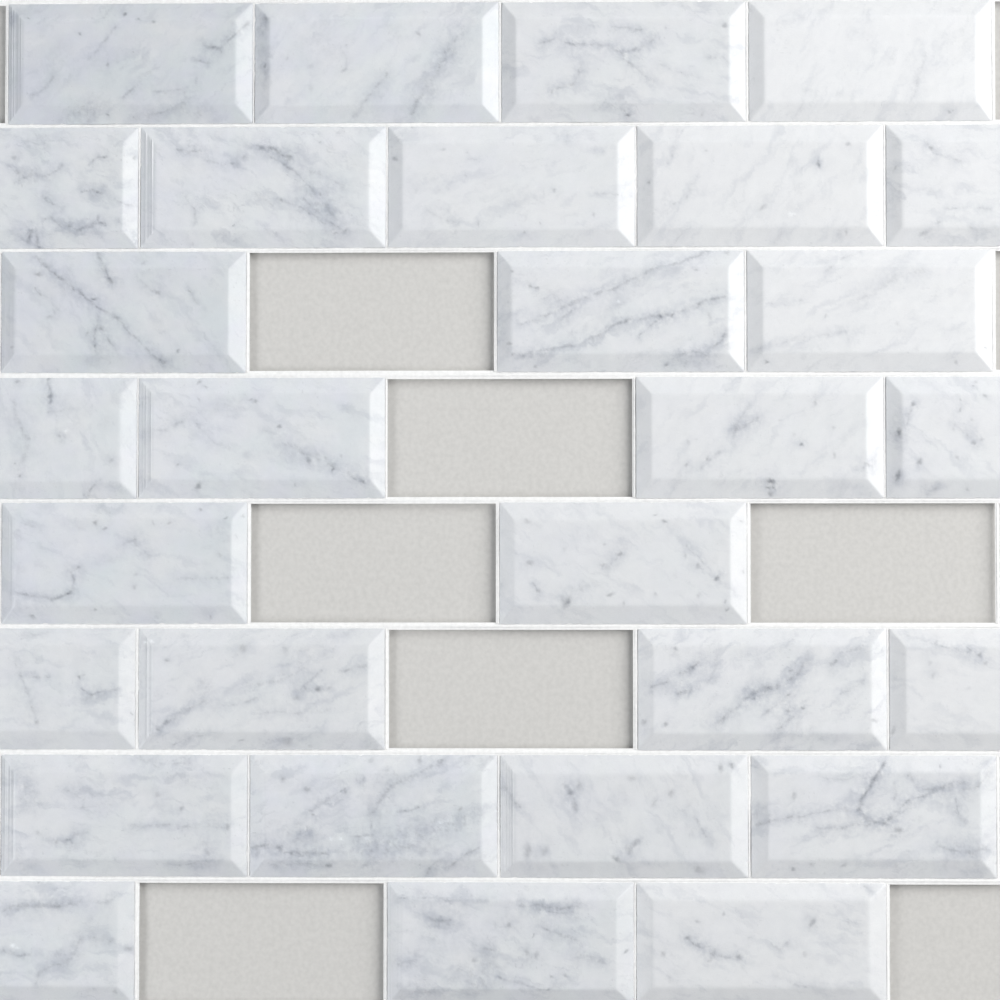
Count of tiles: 29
